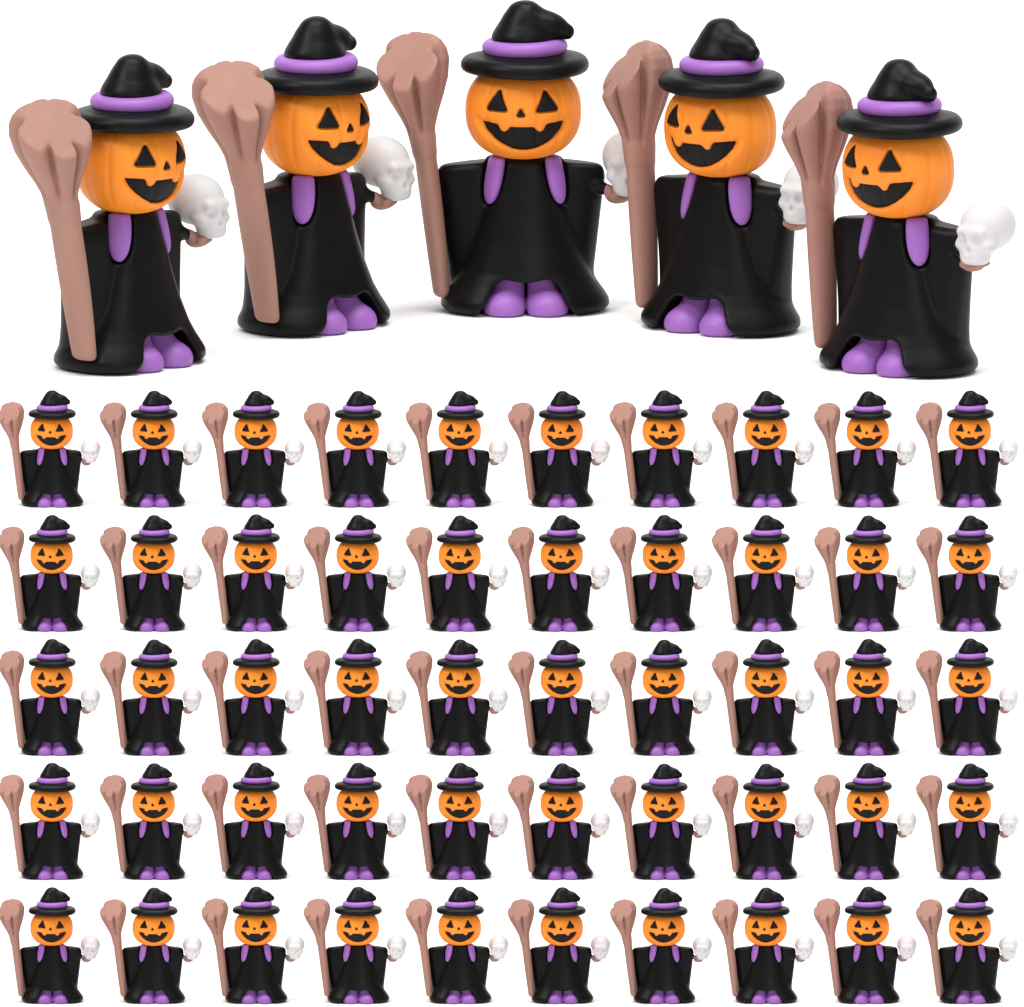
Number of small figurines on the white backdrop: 50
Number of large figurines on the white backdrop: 5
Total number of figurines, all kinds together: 55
